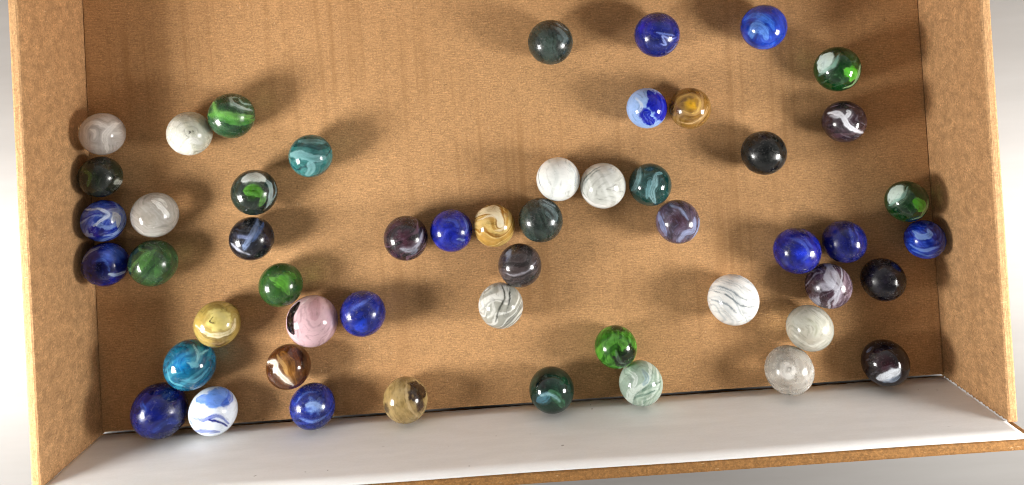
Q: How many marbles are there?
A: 52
